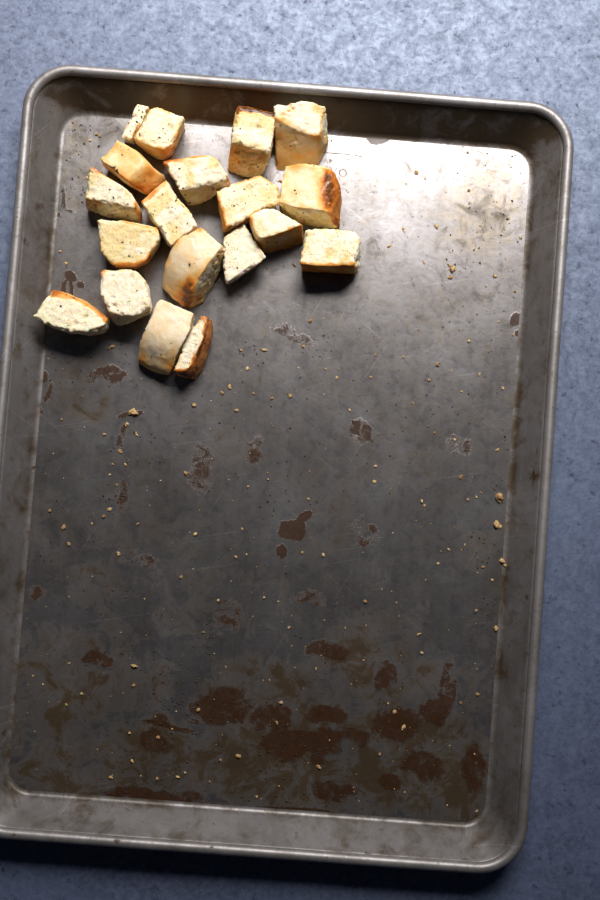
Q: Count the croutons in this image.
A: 19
